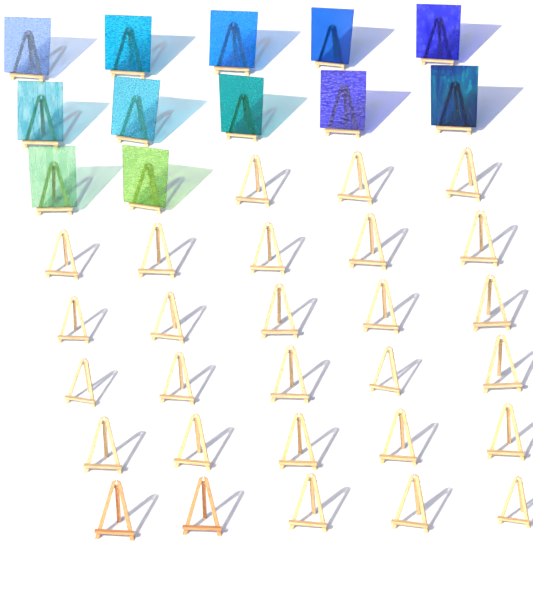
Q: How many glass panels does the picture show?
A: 12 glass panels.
